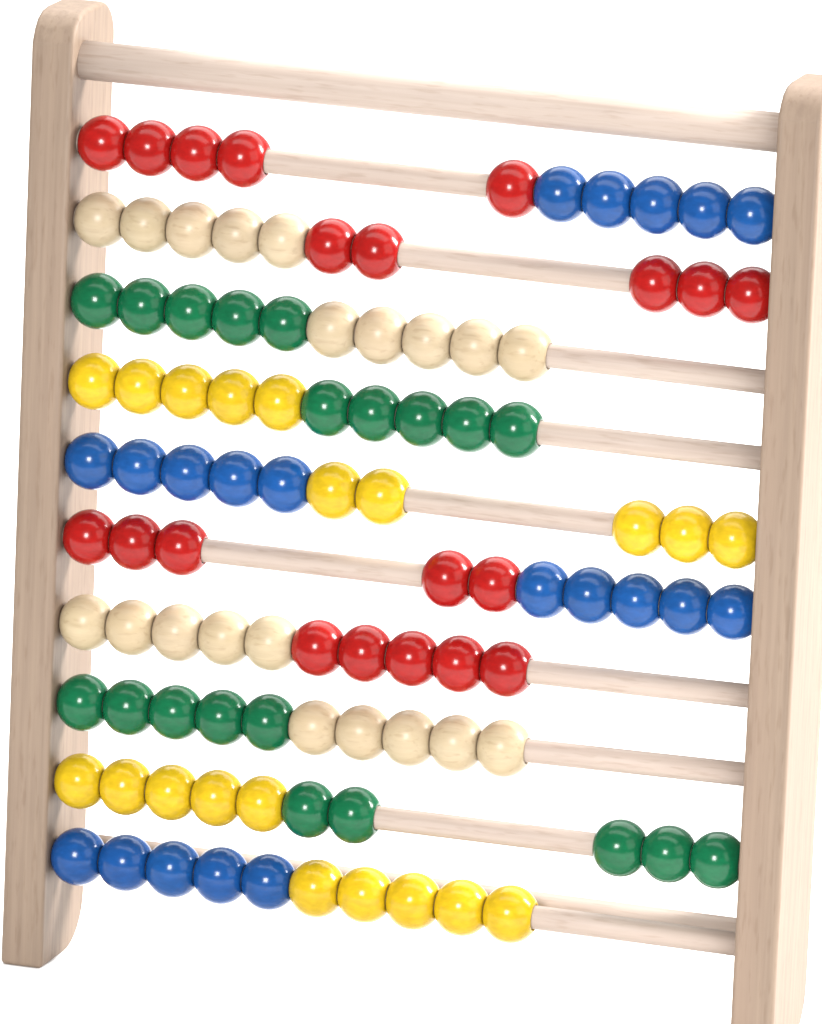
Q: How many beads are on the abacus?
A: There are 100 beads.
